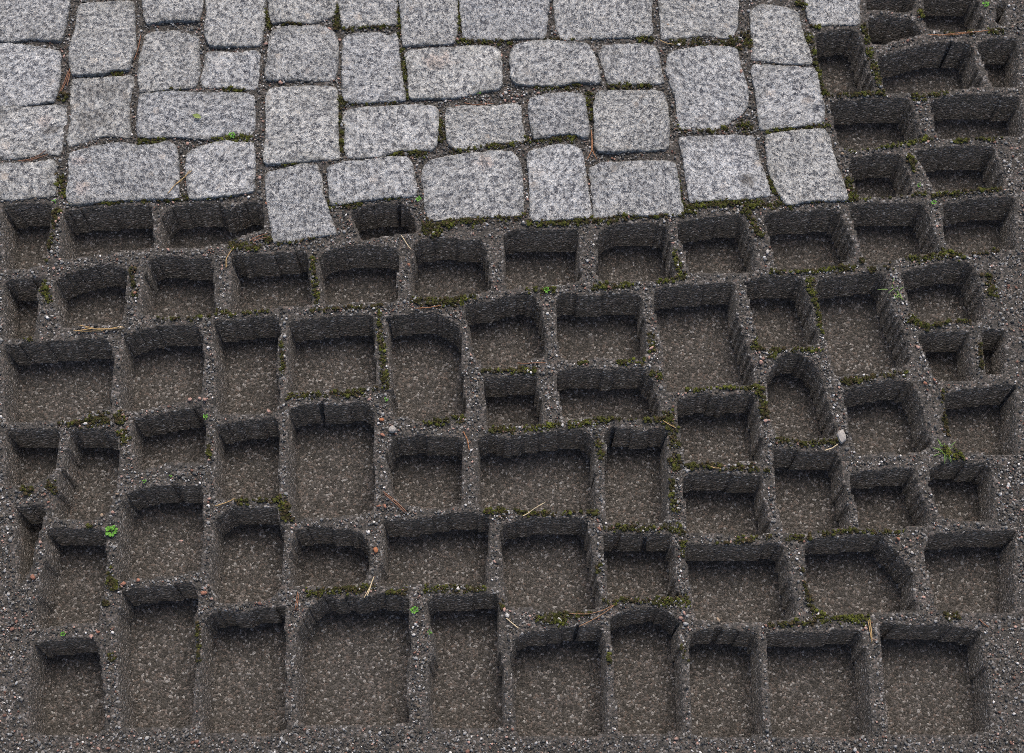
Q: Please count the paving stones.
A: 40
